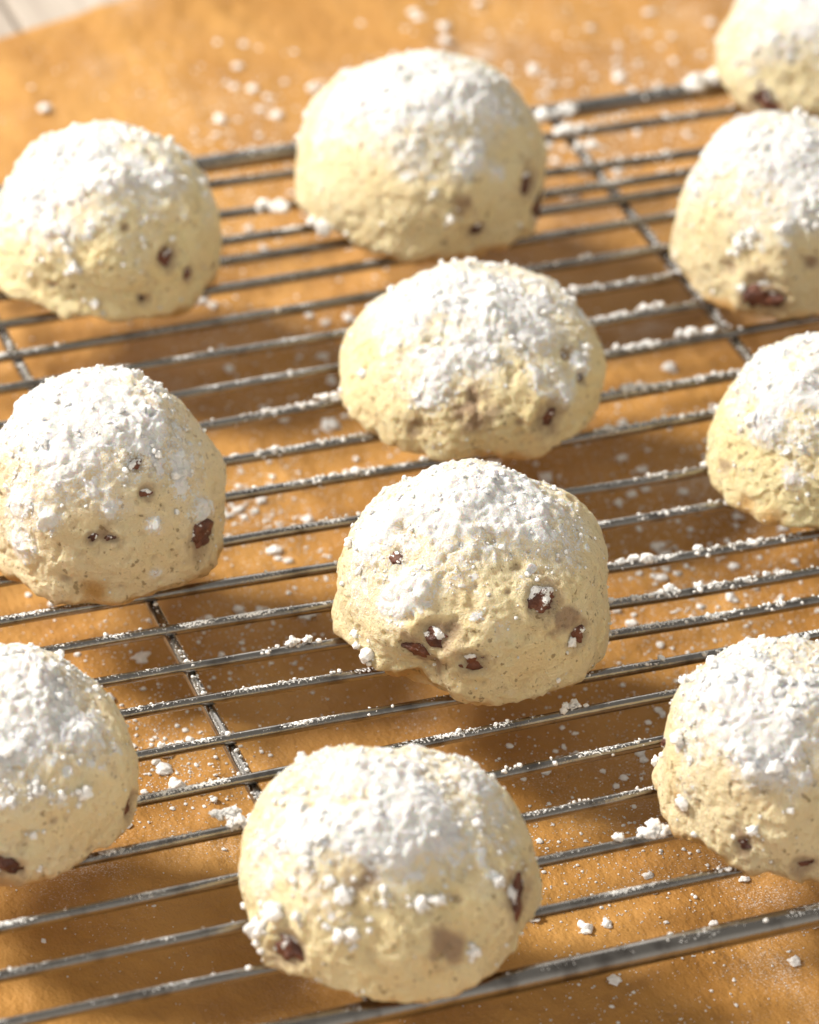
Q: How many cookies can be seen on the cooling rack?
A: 11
